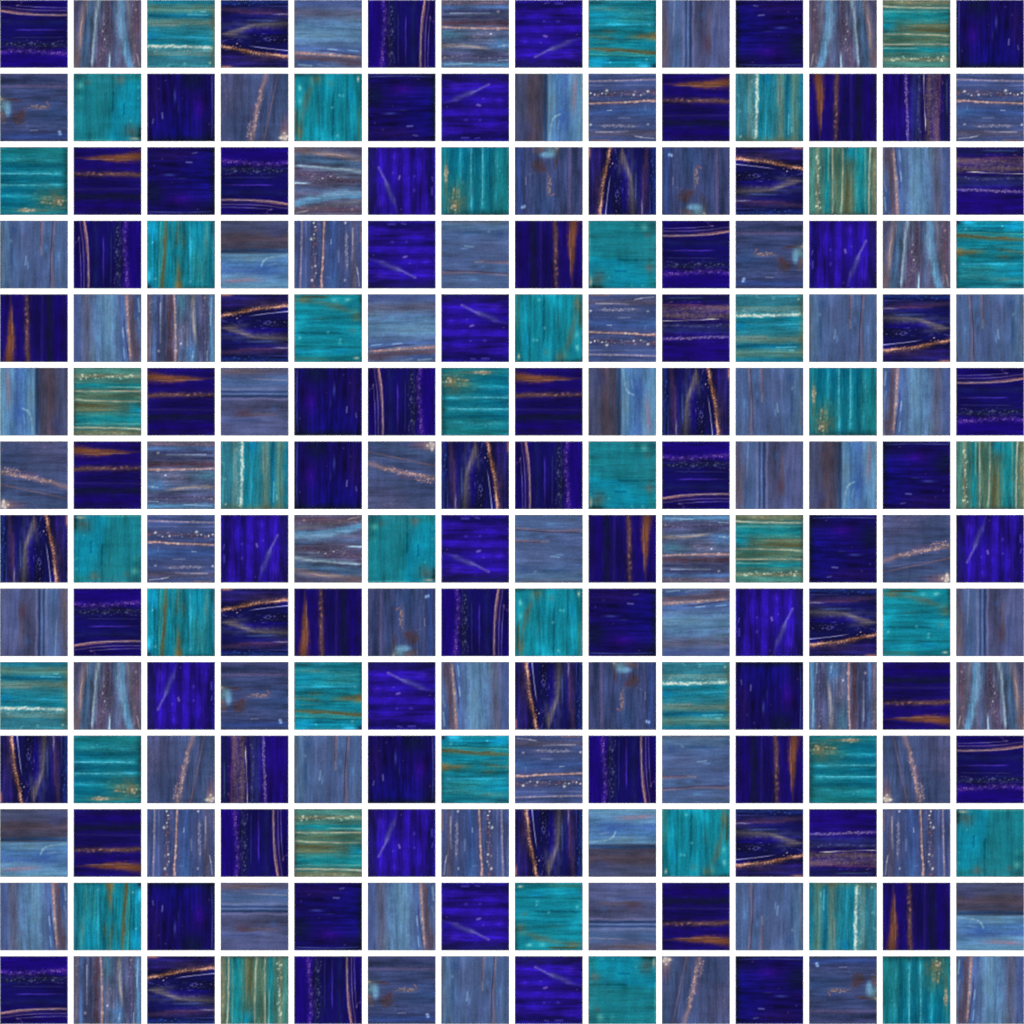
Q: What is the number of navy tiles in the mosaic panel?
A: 81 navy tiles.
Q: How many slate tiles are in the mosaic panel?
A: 73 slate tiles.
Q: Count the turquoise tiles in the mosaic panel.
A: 42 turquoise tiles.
